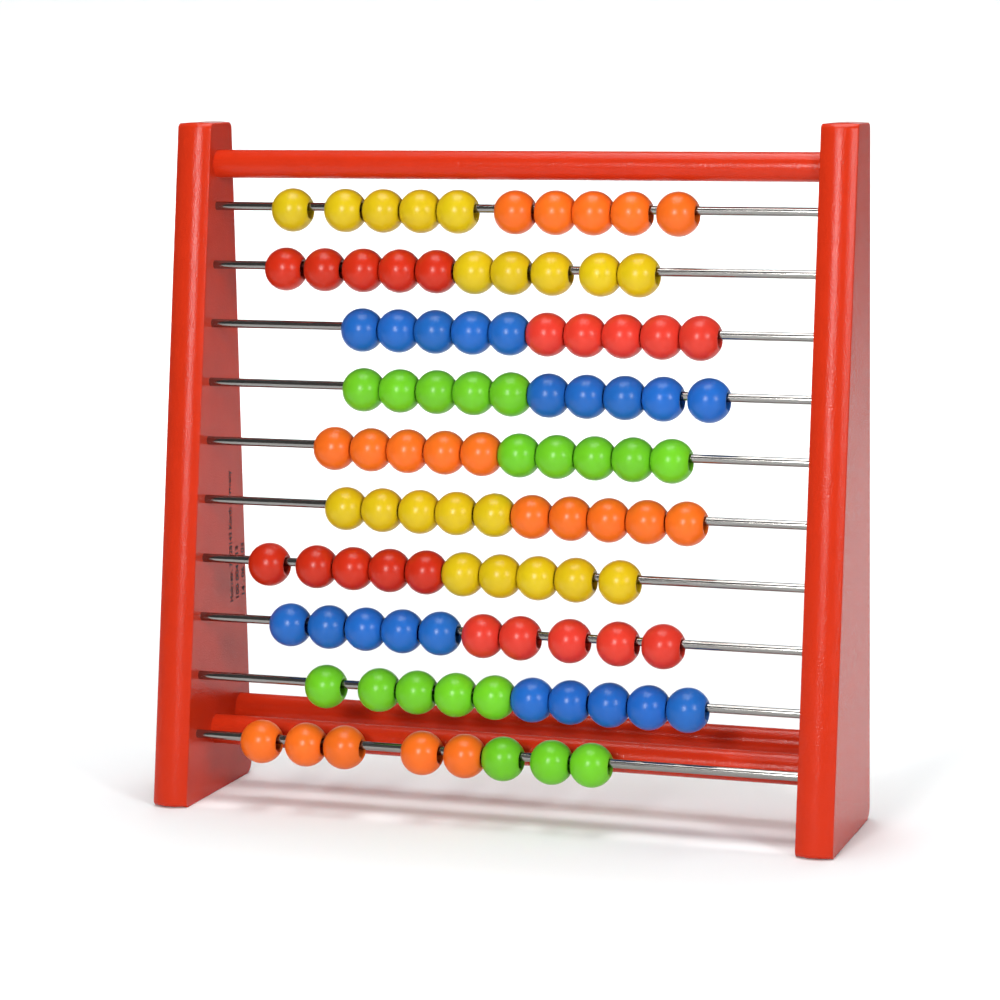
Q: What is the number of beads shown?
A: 98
